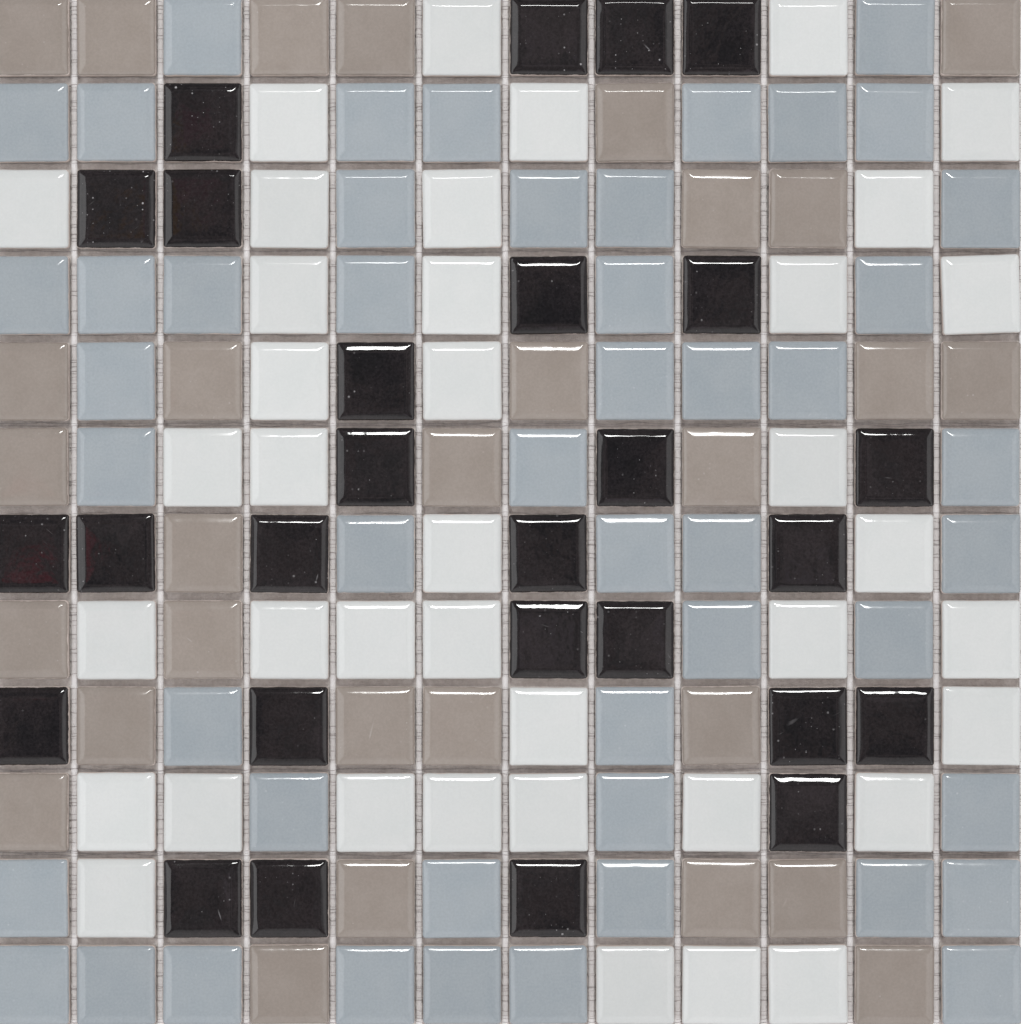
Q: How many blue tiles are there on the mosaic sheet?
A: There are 49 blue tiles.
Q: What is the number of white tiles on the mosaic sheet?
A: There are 39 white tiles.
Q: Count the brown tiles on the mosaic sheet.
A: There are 29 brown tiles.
